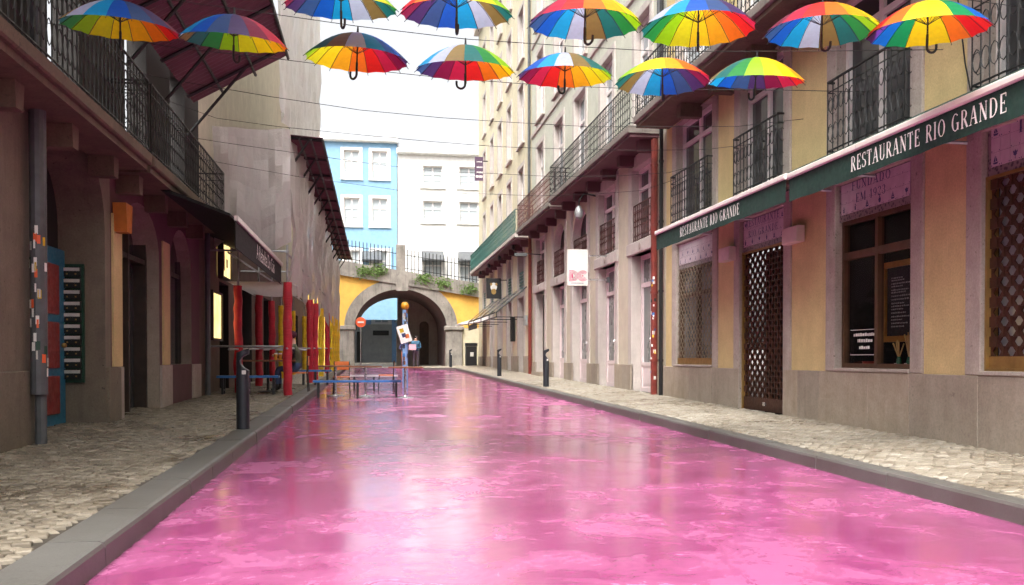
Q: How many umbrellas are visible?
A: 13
